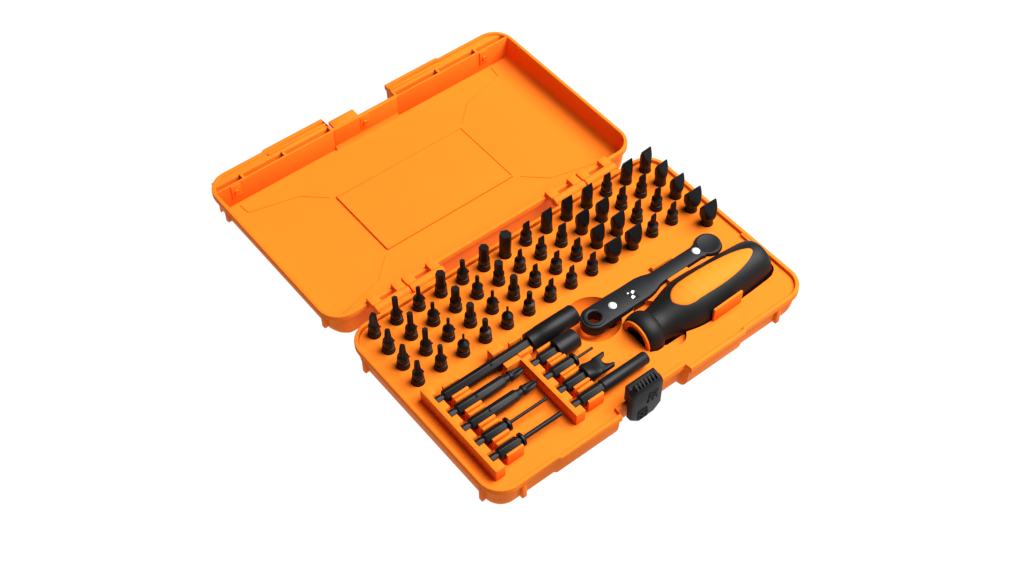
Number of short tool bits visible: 57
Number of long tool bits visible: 9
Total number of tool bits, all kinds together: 66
